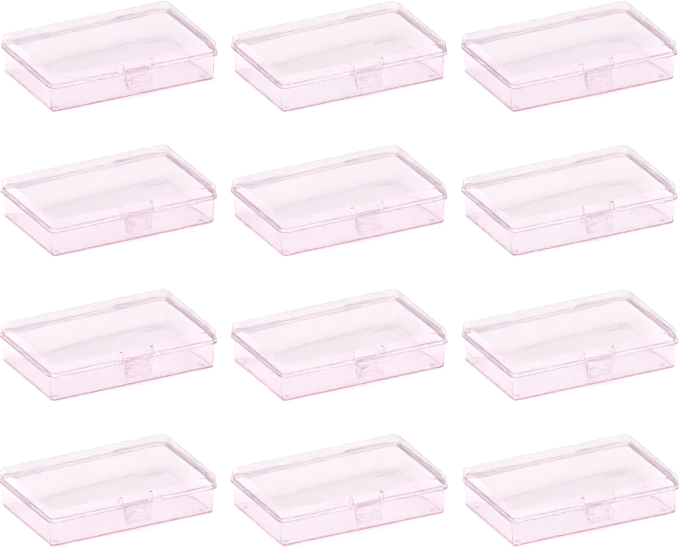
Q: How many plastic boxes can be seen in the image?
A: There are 12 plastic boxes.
